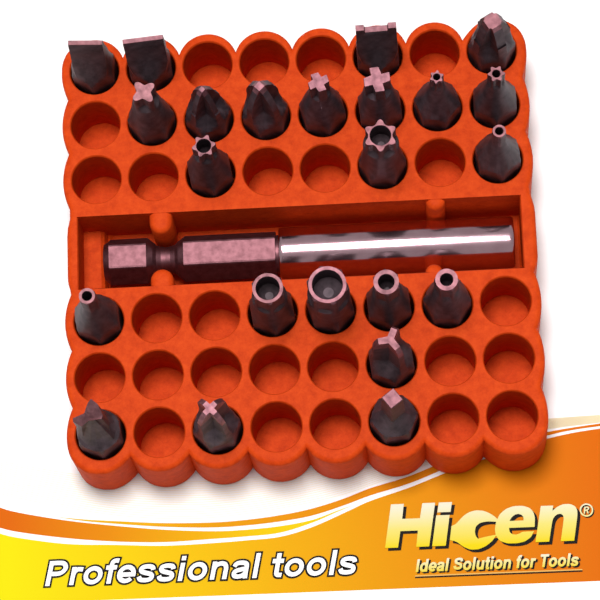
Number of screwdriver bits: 23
